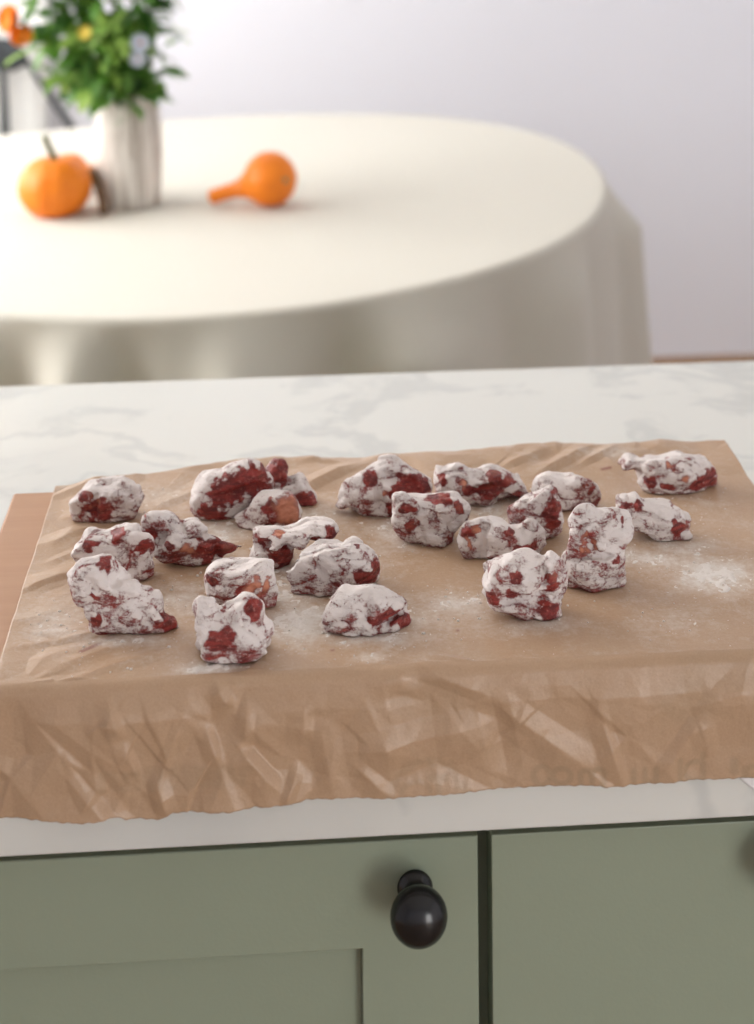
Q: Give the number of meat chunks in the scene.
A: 22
